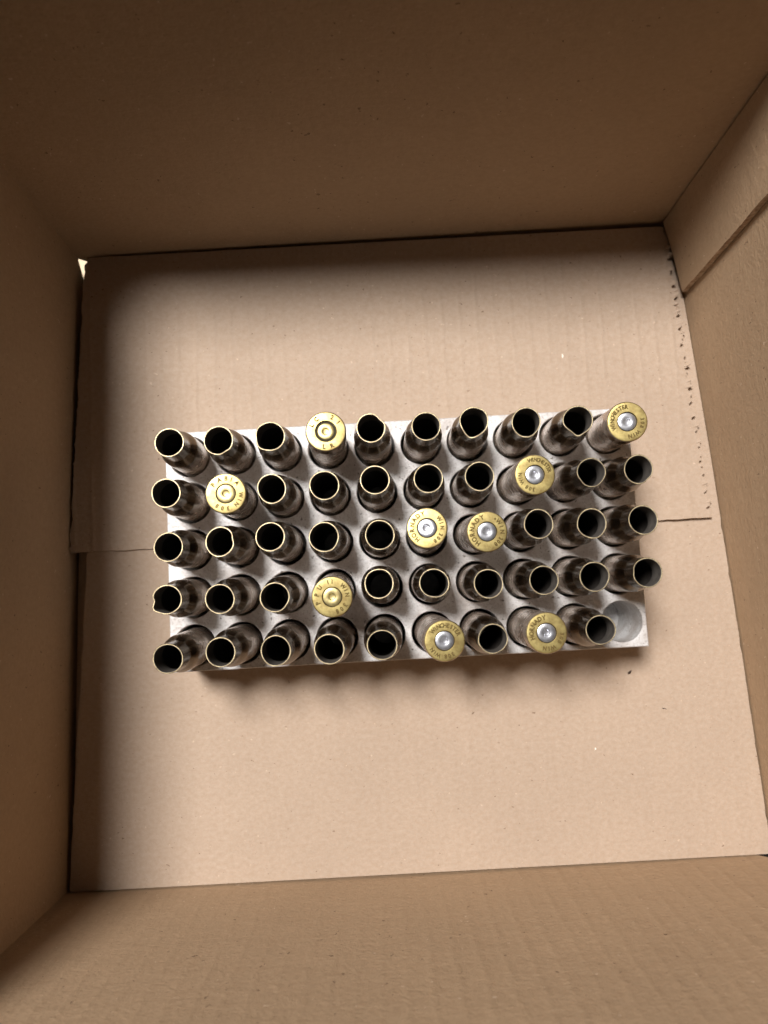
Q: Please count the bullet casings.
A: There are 49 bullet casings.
